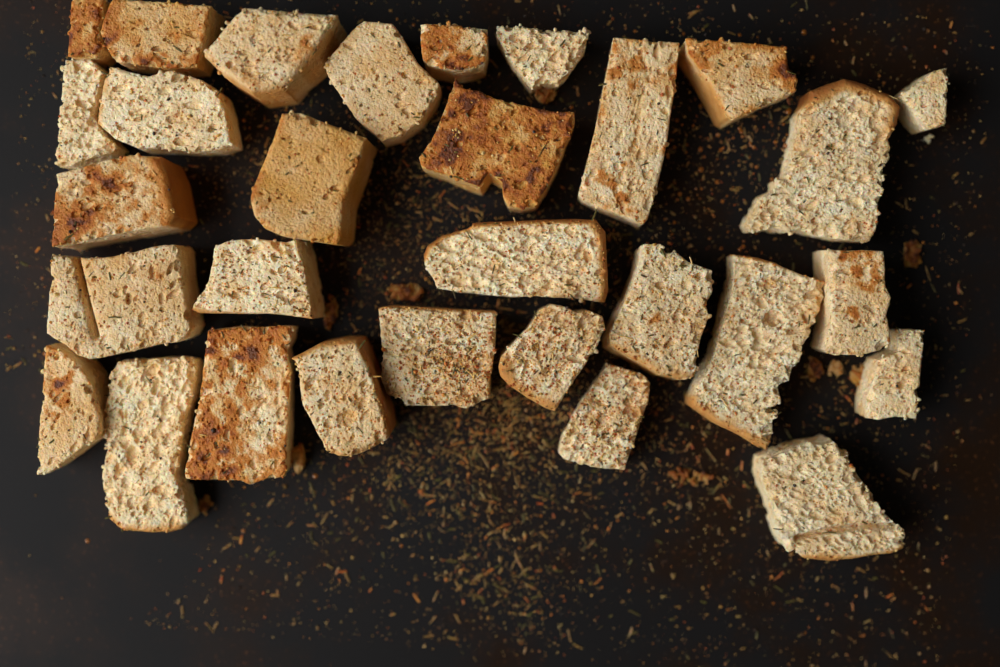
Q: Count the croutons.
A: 30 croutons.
